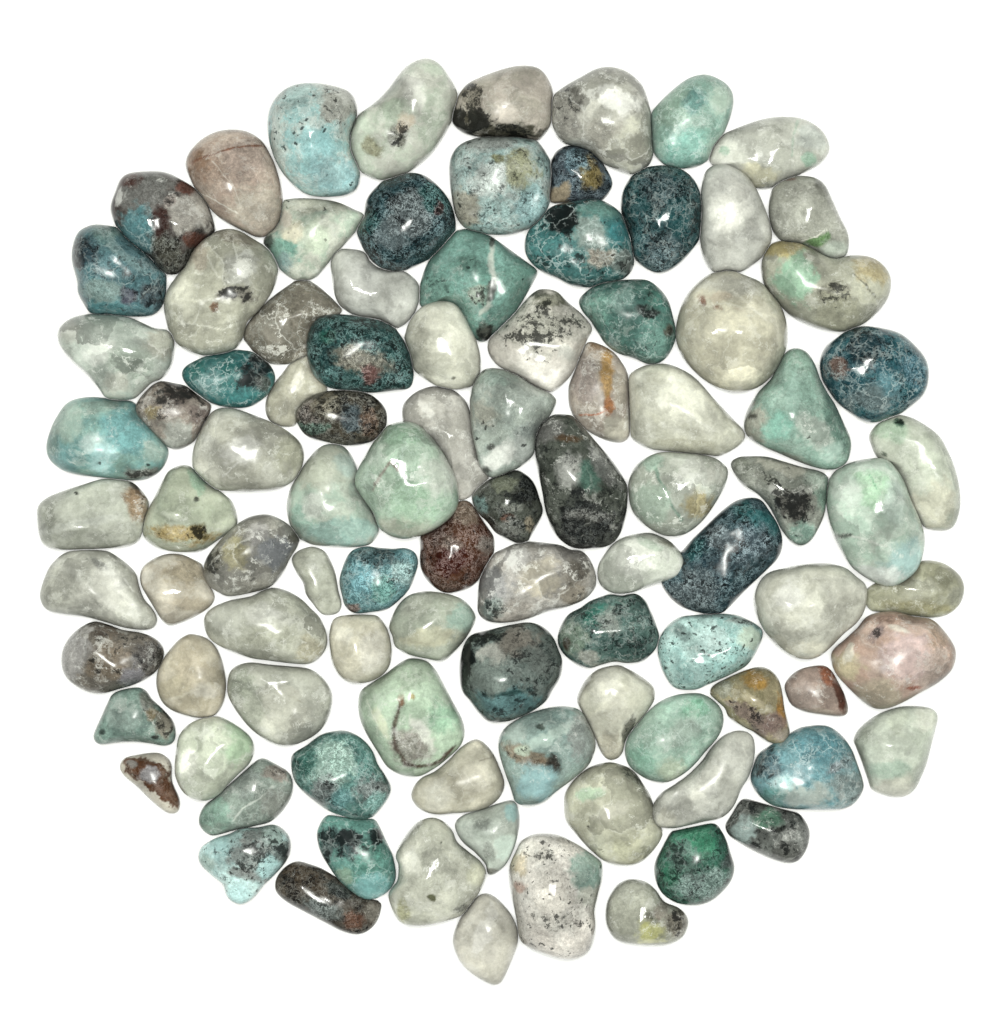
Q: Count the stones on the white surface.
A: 97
